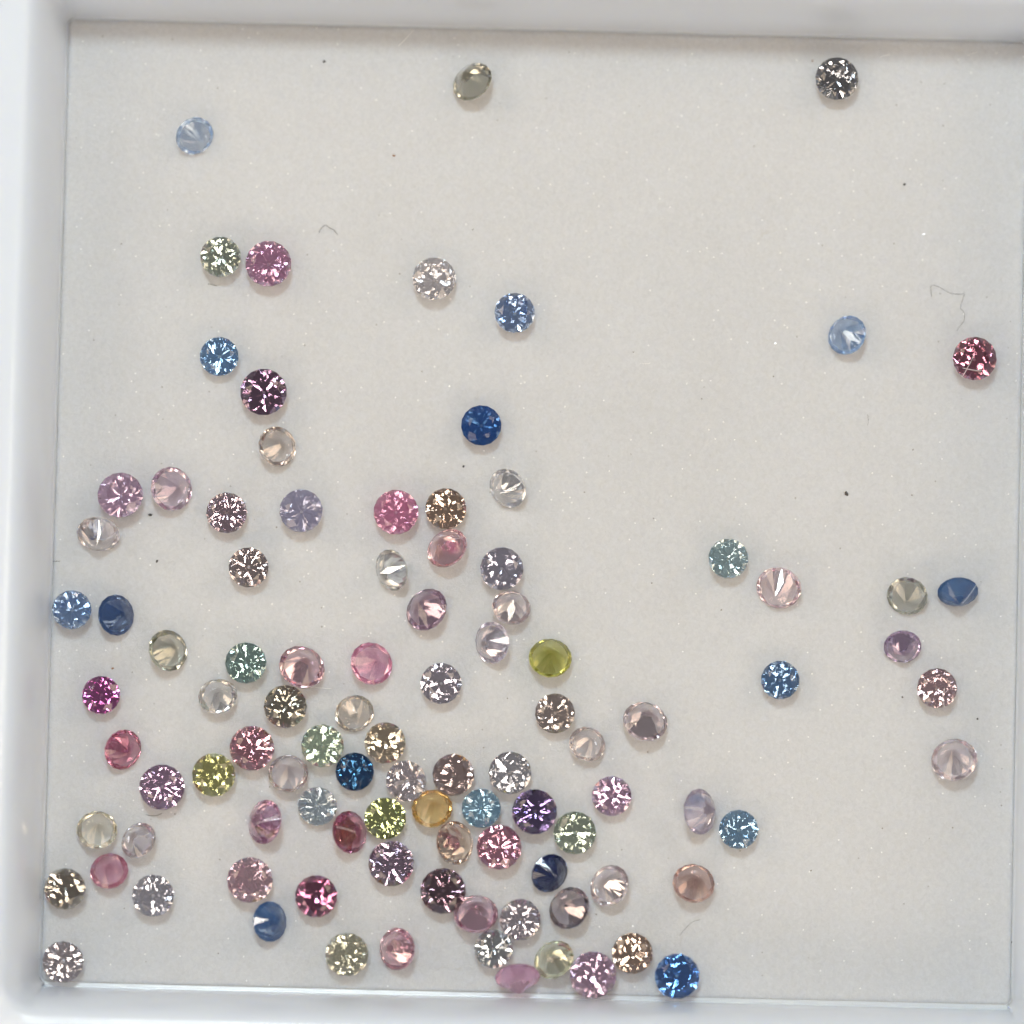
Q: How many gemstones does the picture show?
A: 100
